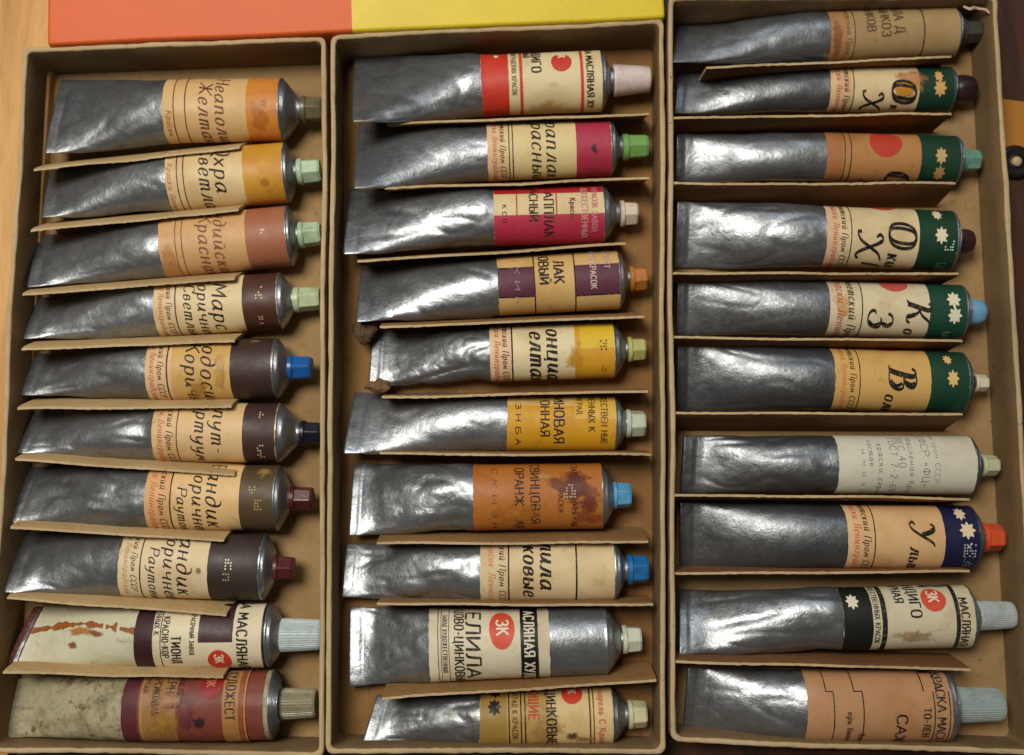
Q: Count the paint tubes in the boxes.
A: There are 30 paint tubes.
